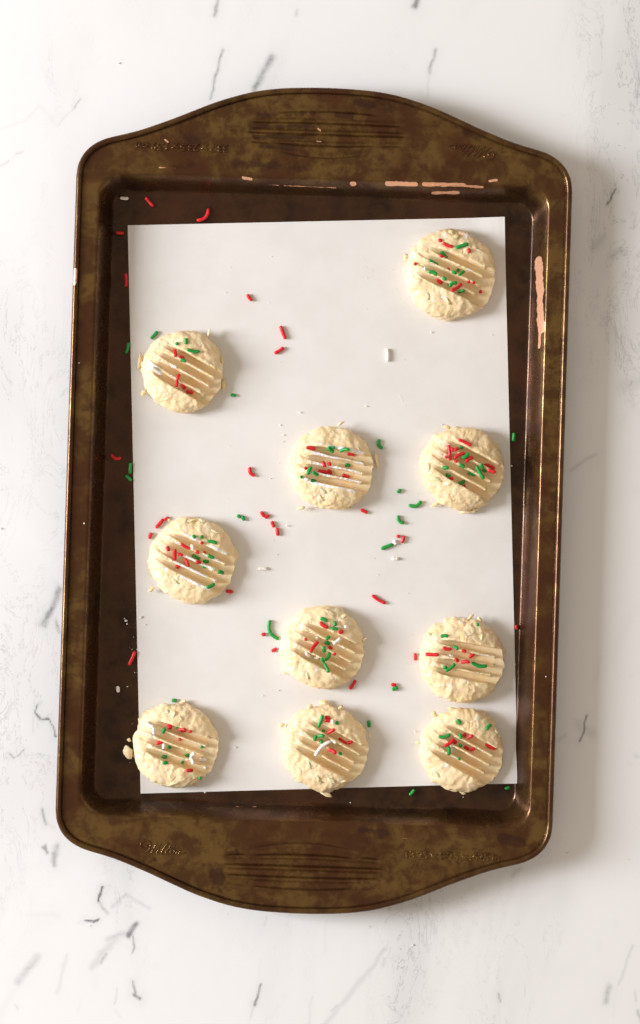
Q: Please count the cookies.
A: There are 10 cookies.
